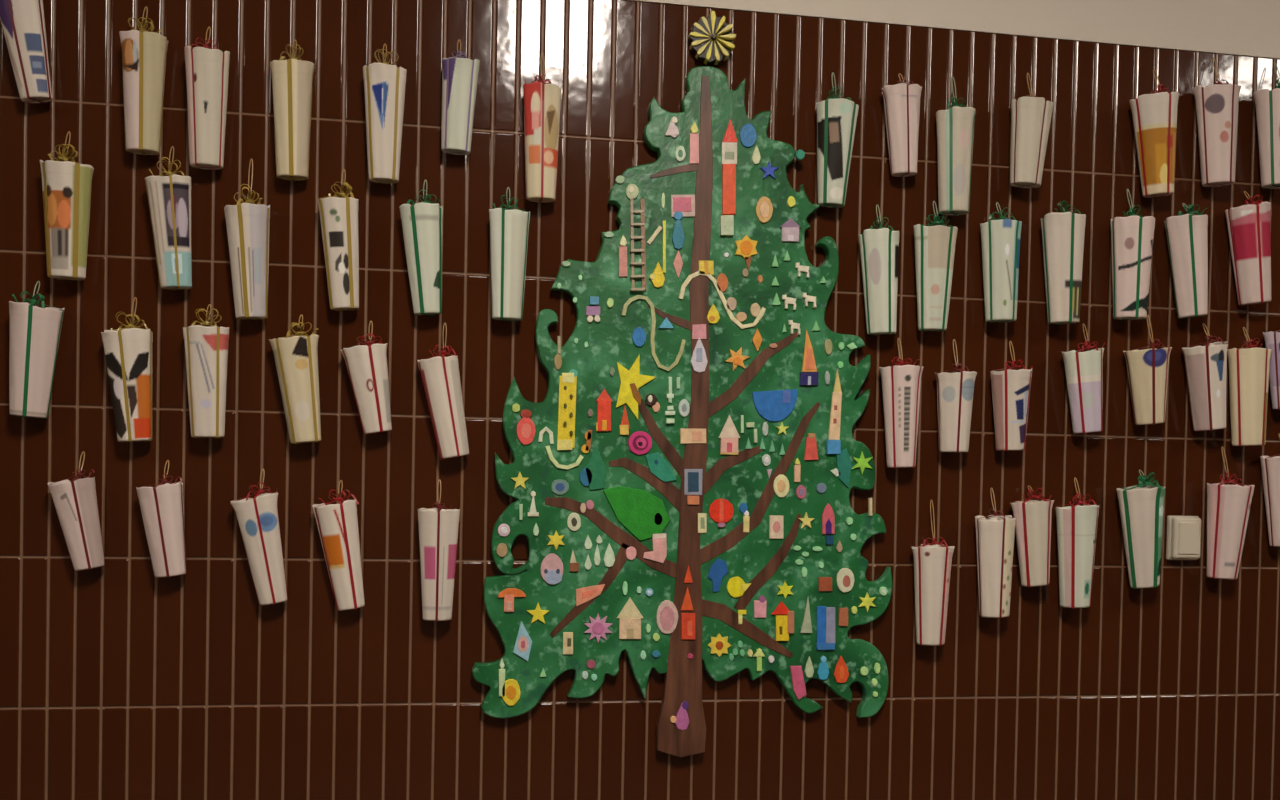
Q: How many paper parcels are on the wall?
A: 53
